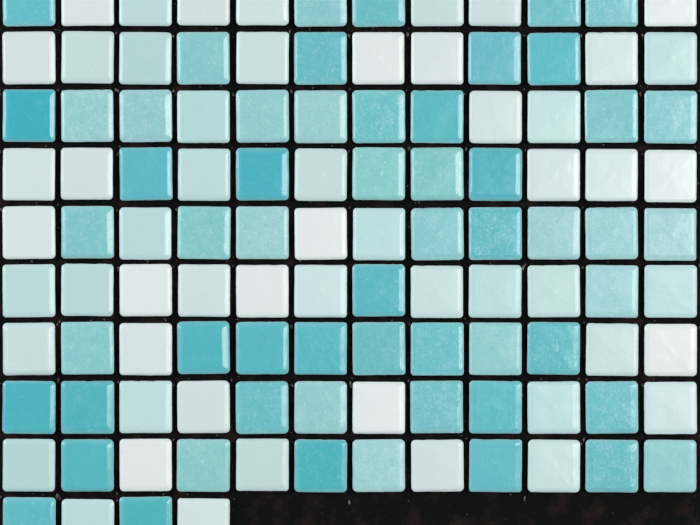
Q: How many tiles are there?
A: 112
